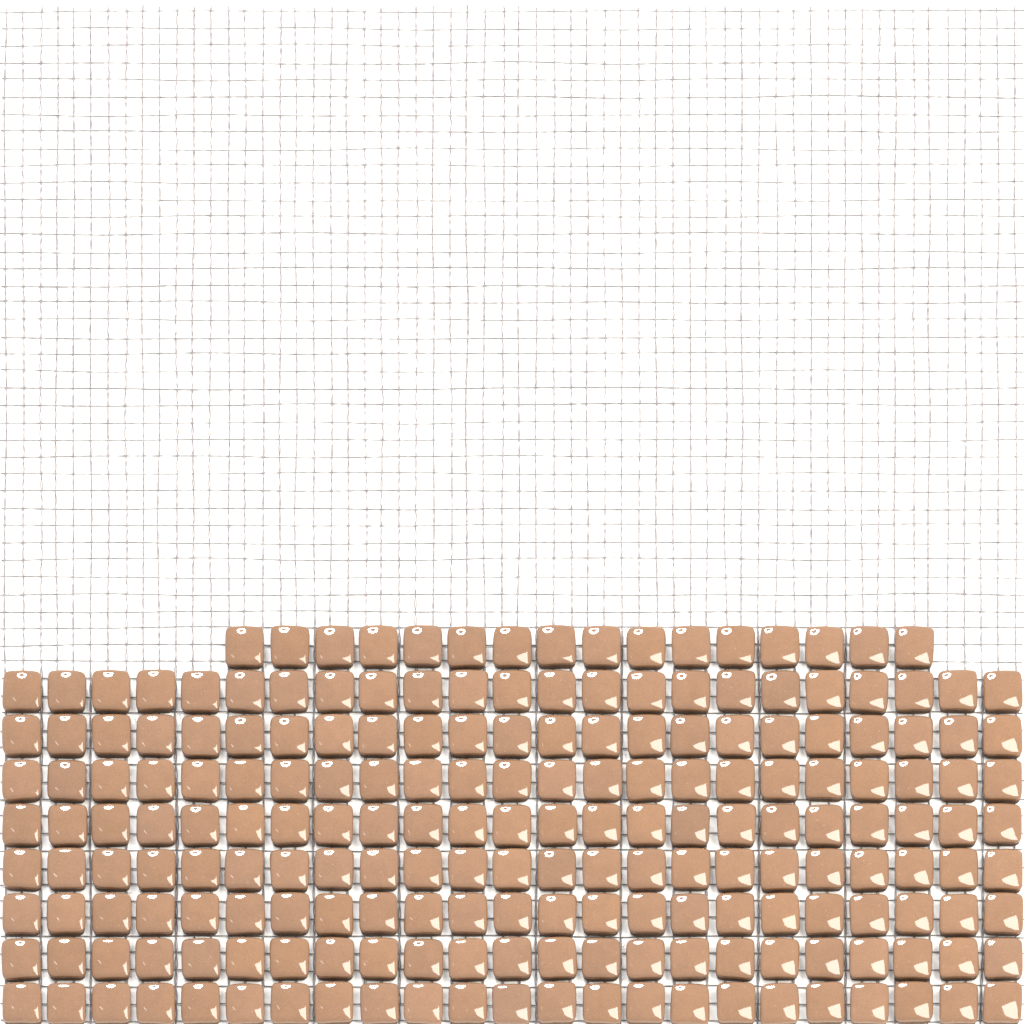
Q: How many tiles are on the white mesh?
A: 200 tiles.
